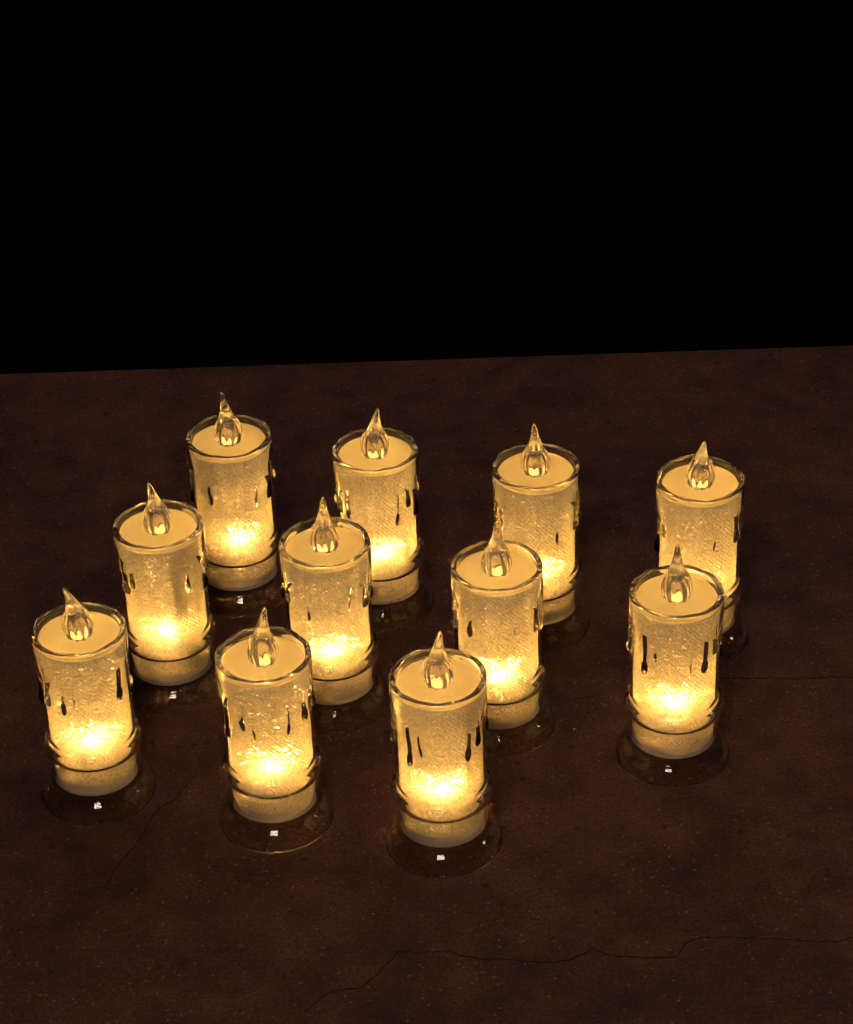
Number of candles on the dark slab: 11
